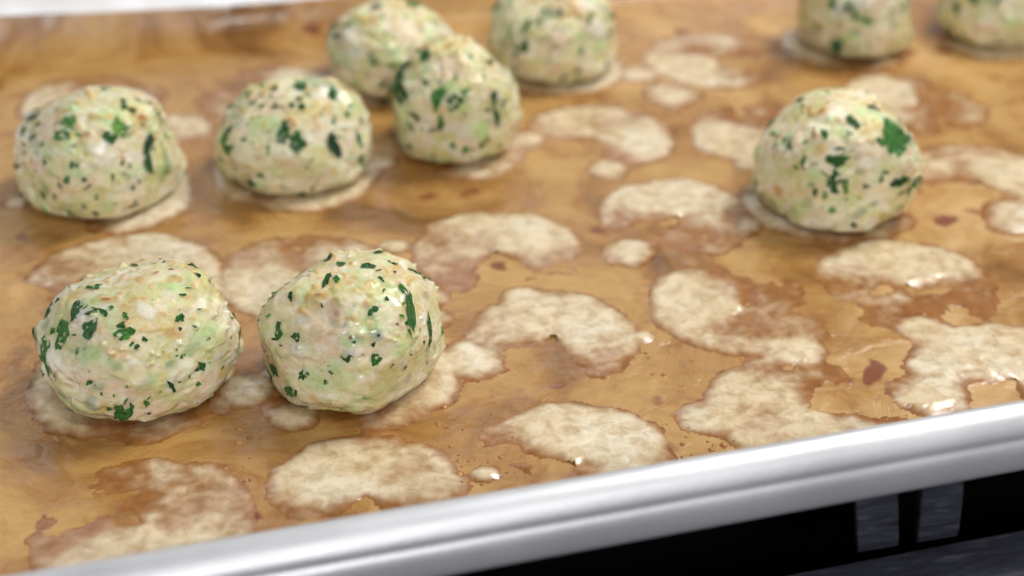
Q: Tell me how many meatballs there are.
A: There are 10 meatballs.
